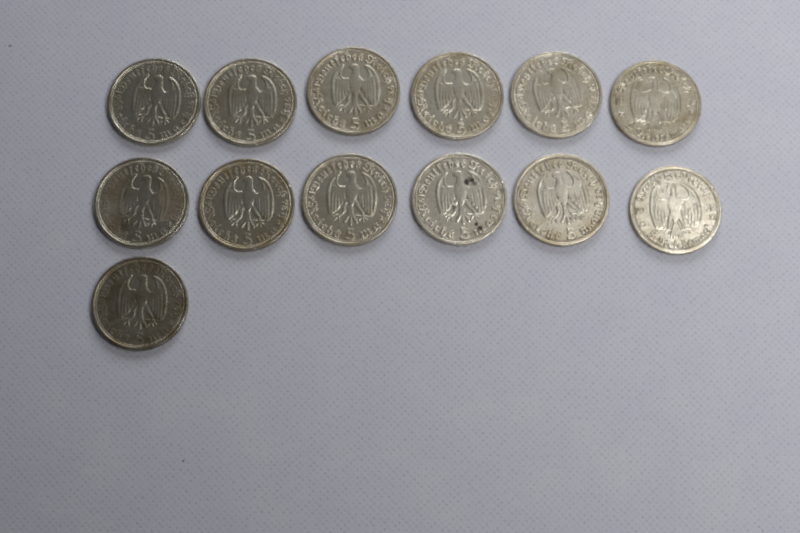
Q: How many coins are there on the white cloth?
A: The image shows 13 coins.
